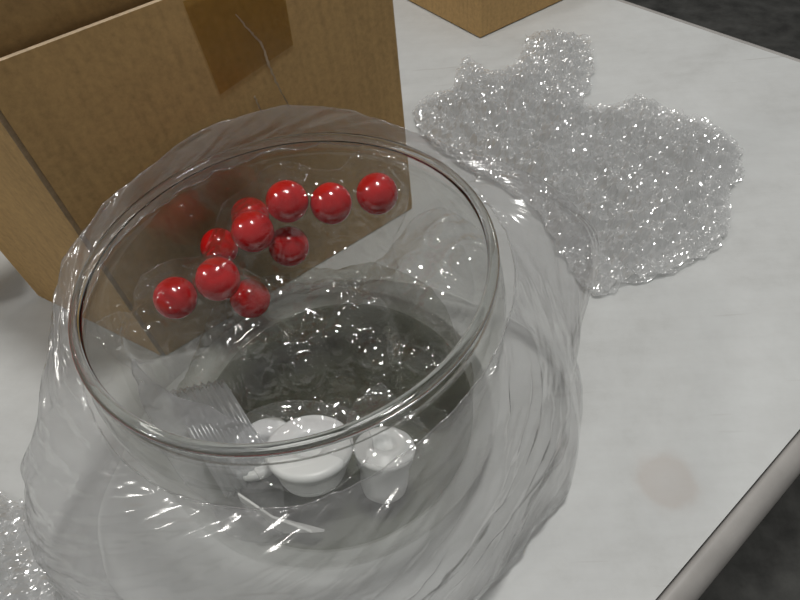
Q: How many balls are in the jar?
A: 10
